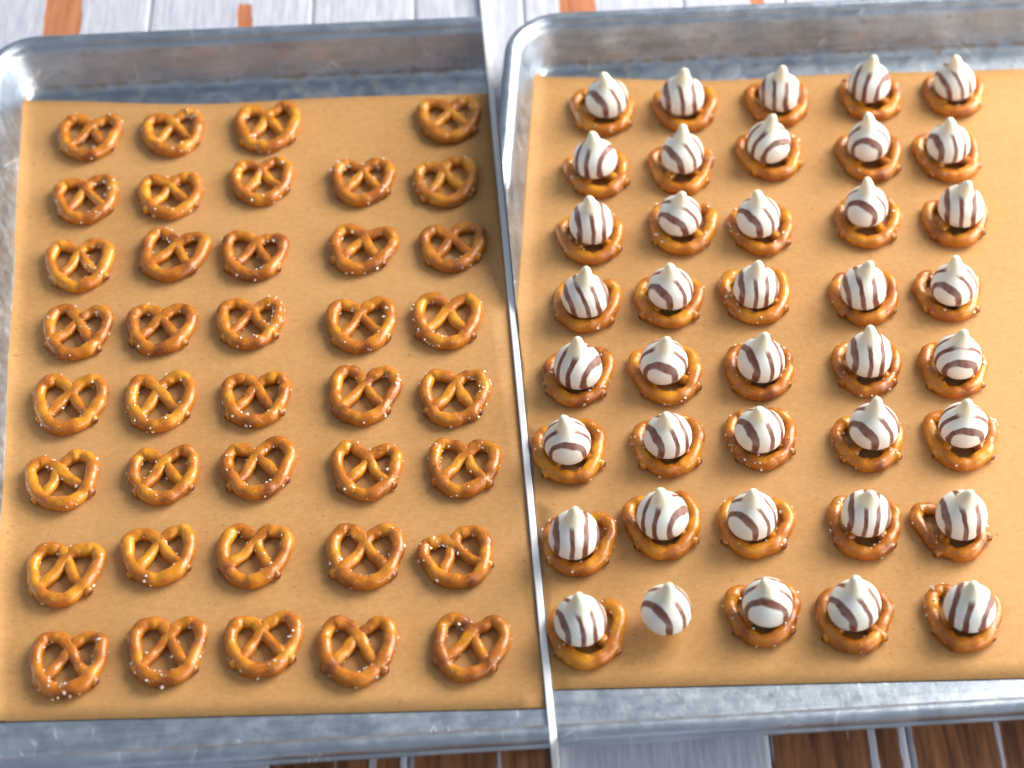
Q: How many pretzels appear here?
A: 78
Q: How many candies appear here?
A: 40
